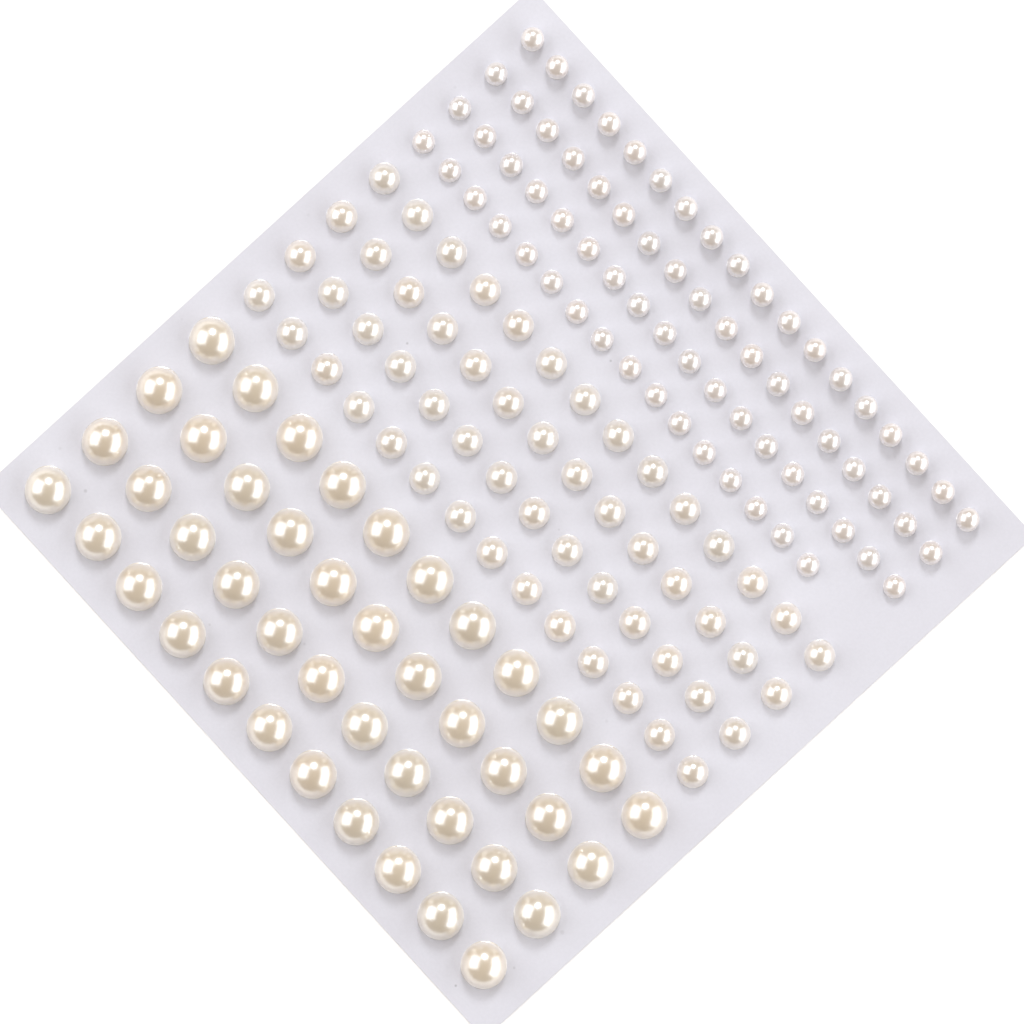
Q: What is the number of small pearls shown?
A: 70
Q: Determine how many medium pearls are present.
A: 56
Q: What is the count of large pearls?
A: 44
